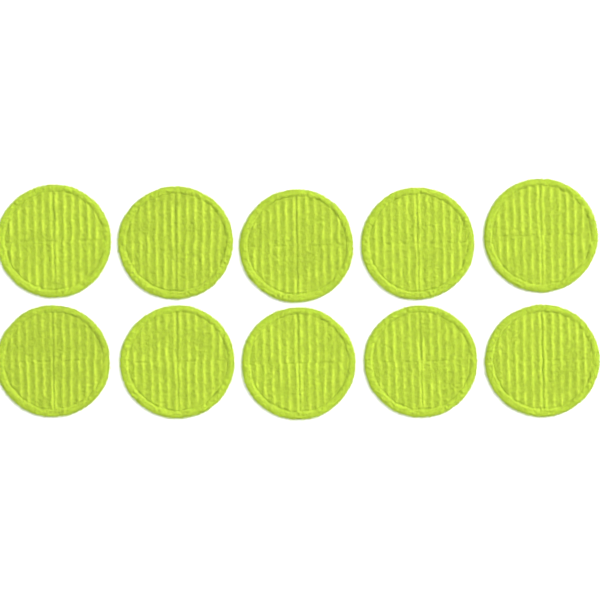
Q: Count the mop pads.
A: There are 10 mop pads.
